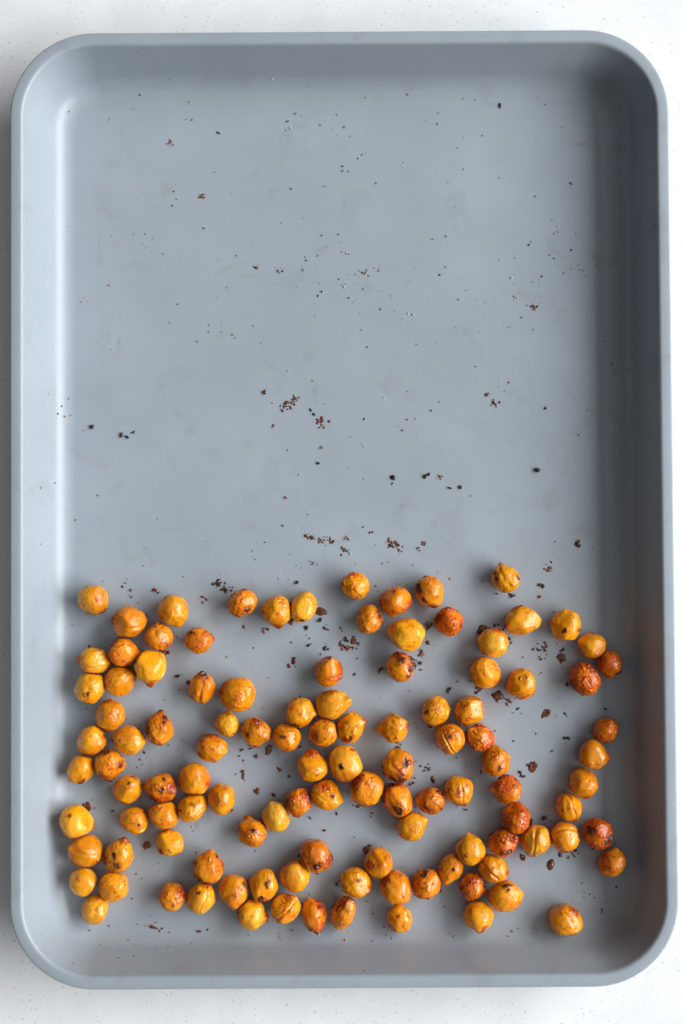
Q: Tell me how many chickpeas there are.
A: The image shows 112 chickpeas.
